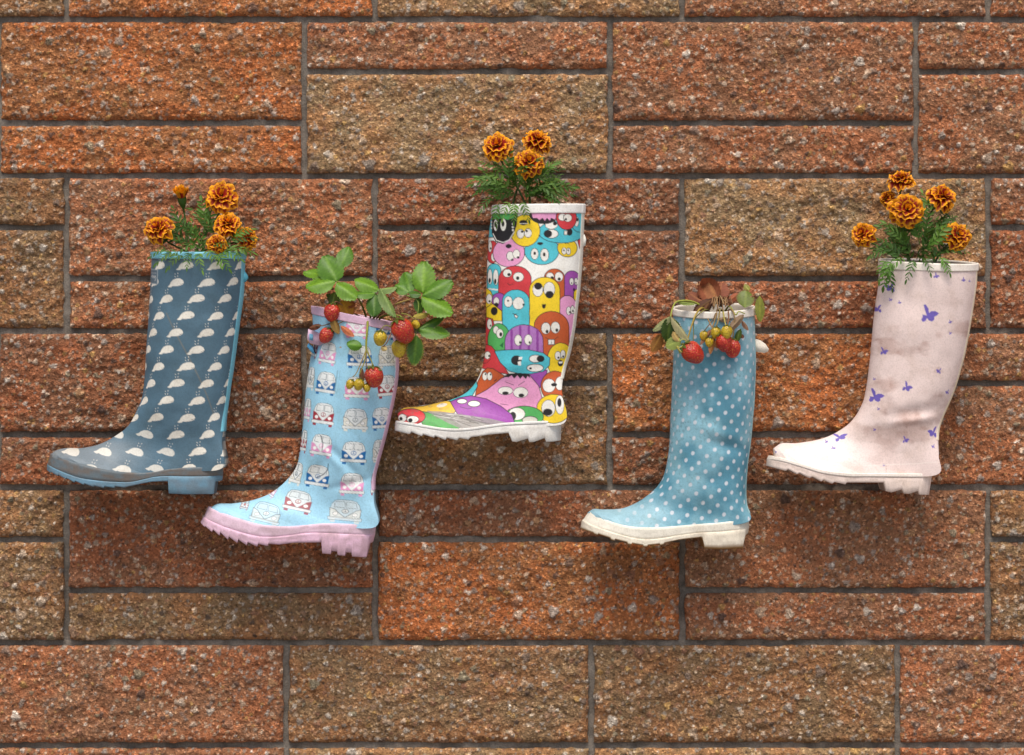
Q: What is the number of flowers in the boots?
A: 15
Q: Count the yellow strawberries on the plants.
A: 10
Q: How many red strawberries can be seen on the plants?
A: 7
